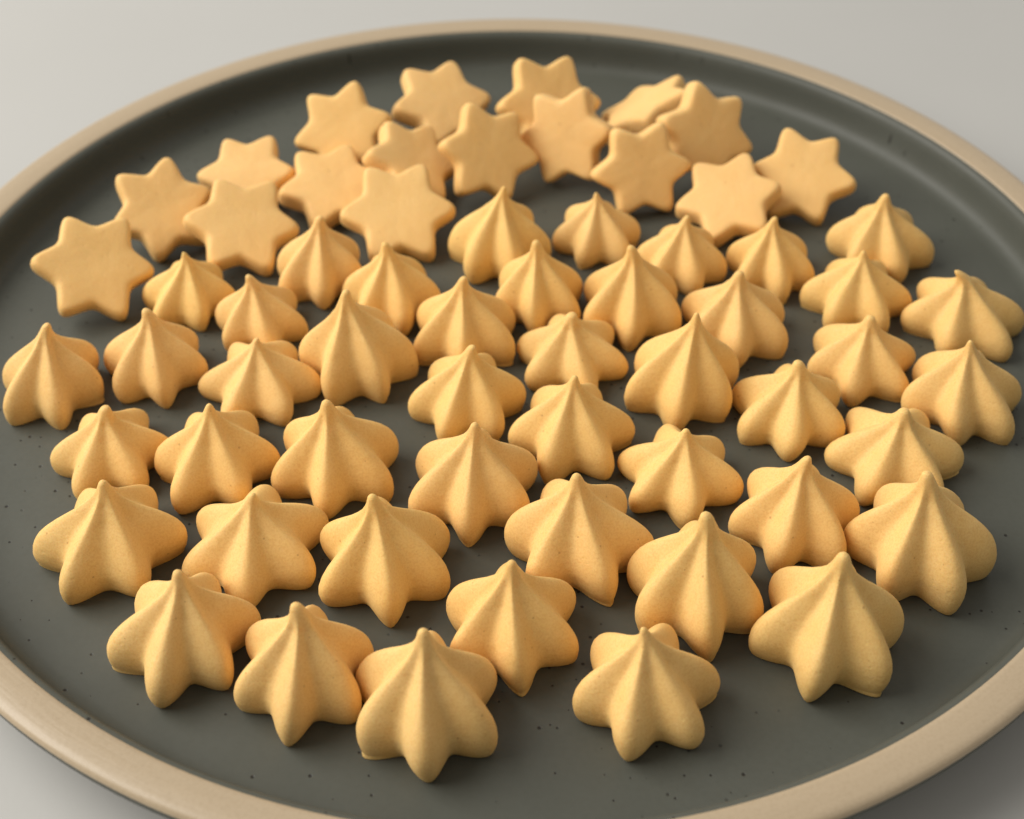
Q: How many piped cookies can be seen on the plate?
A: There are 45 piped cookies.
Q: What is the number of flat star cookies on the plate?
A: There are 17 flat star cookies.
